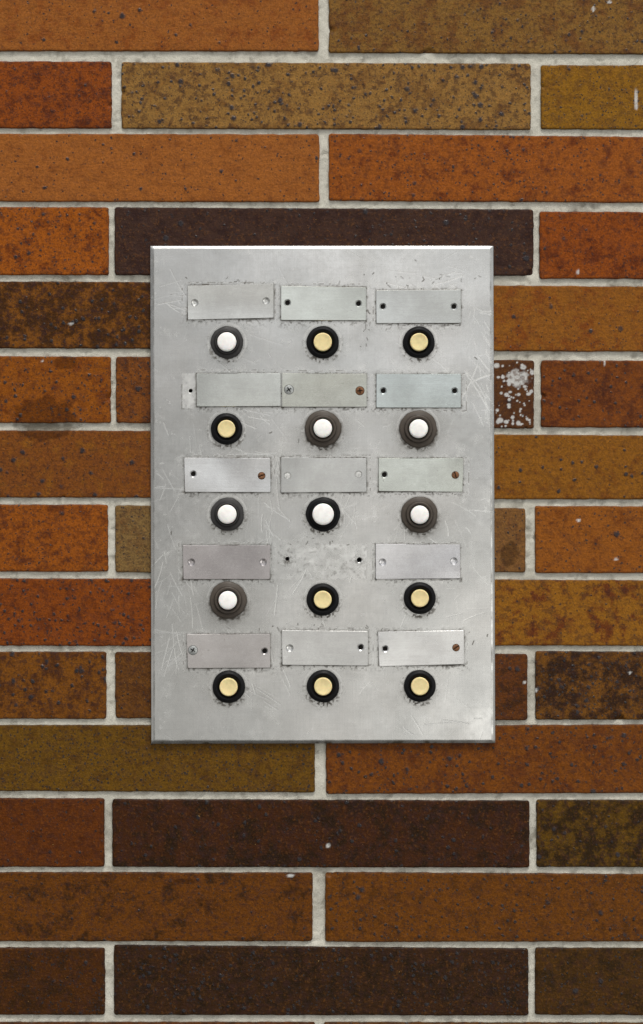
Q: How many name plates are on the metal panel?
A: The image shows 14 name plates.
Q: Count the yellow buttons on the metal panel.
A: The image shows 8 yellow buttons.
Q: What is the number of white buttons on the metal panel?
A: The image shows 7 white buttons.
